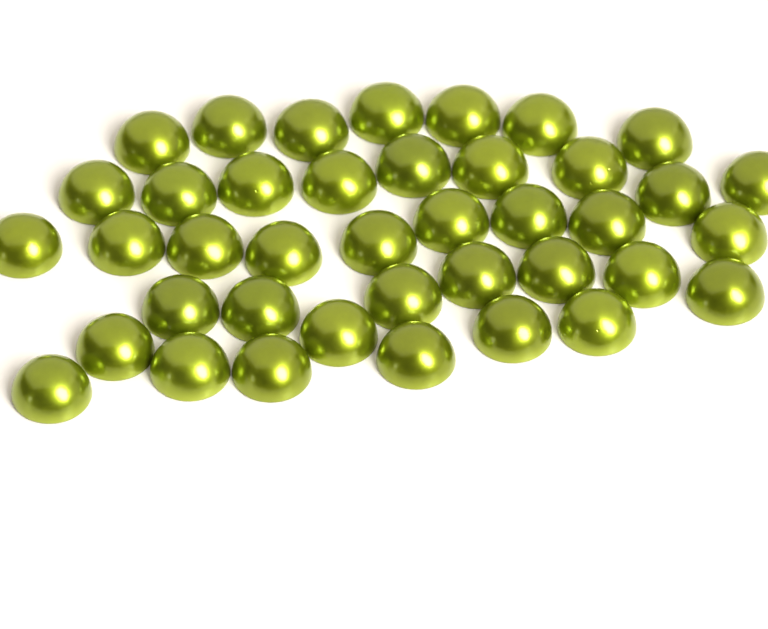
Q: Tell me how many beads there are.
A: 40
